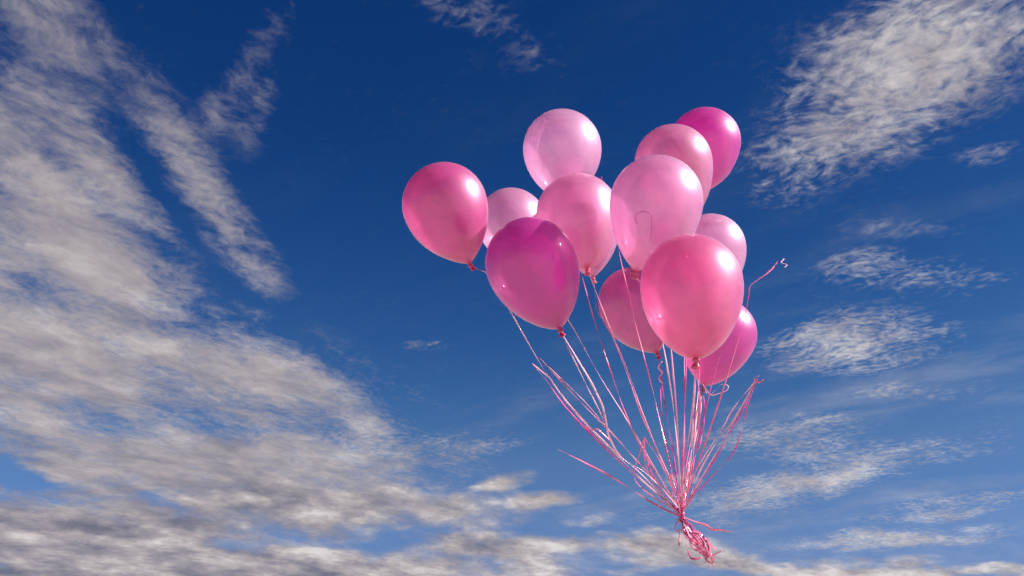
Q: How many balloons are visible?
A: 13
